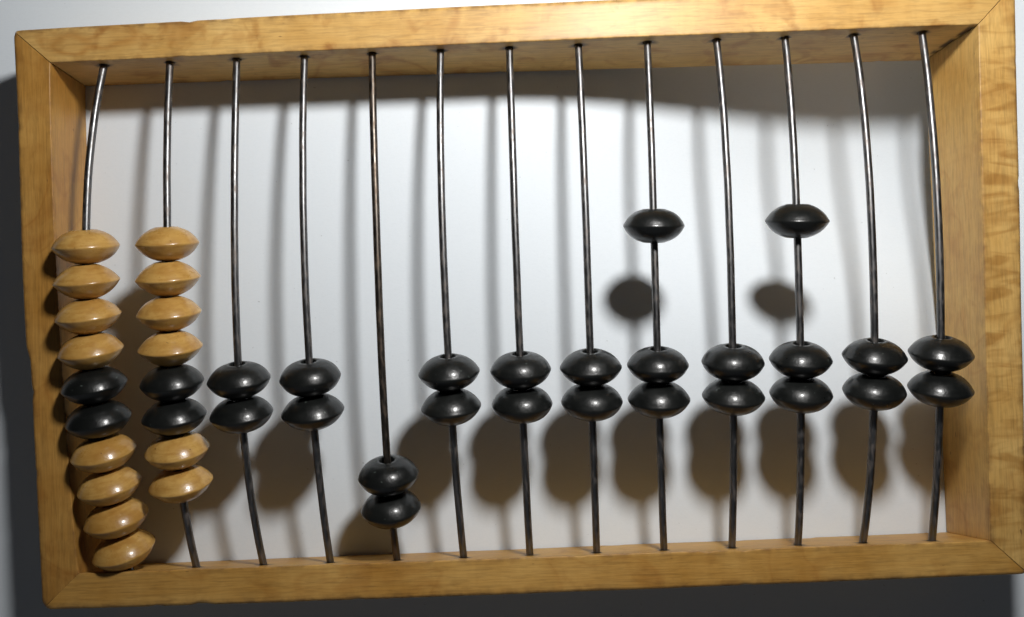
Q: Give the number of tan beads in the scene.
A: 14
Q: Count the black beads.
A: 28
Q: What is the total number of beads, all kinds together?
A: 42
